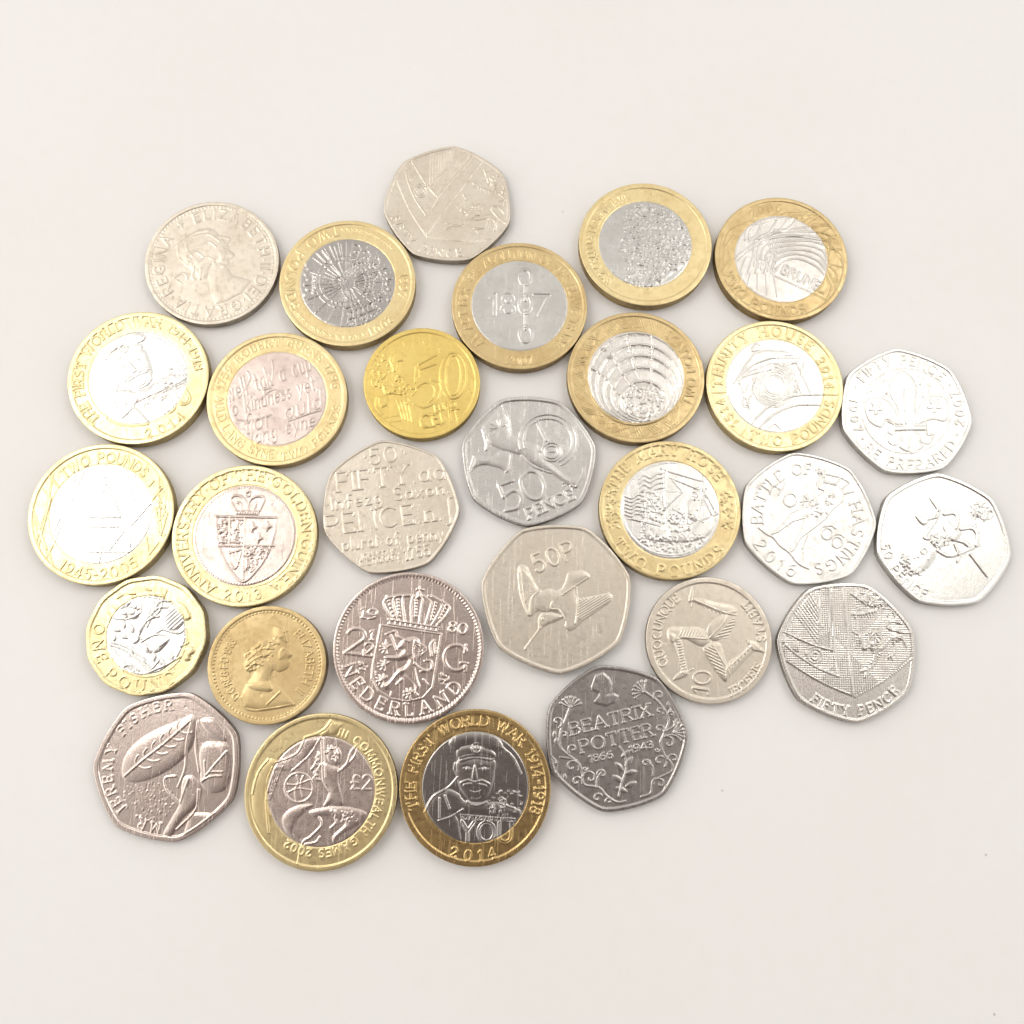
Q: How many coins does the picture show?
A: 29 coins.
